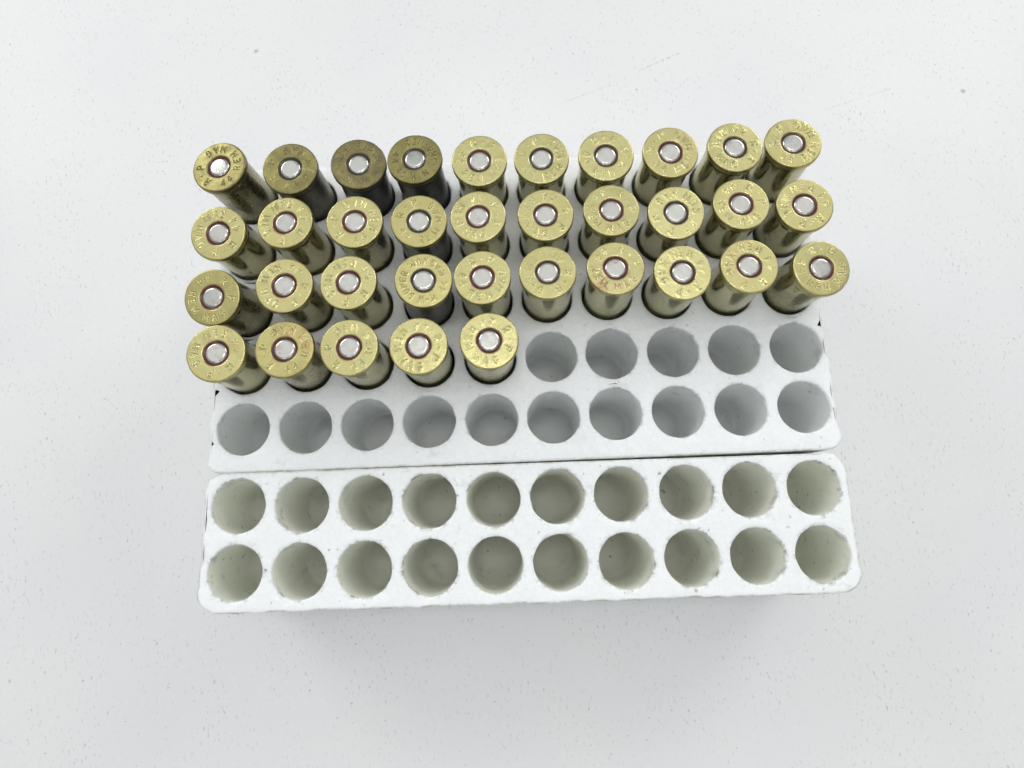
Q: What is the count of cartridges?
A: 35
